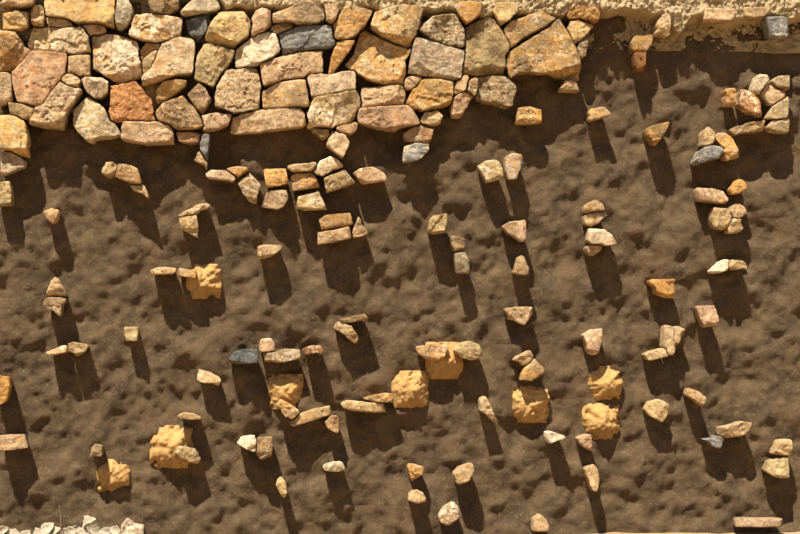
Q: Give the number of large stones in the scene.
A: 36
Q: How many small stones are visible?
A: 159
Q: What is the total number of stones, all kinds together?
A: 195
